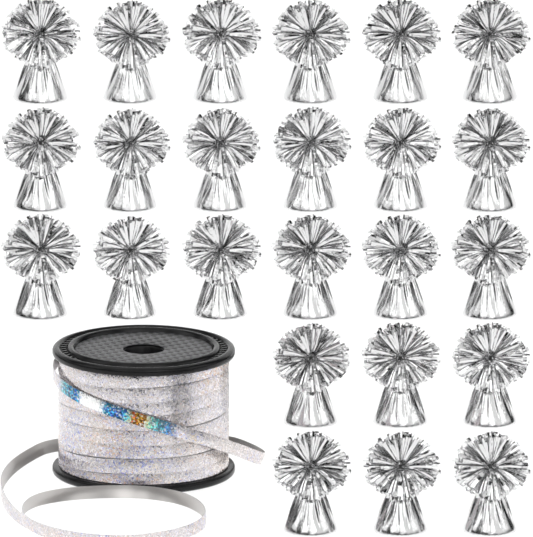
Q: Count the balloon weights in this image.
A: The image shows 24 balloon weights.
